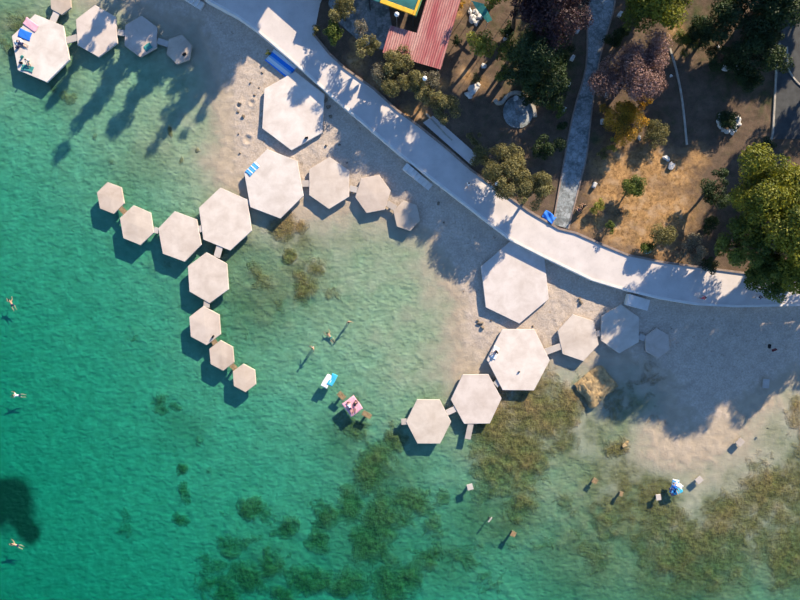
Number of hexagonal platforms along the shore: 25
